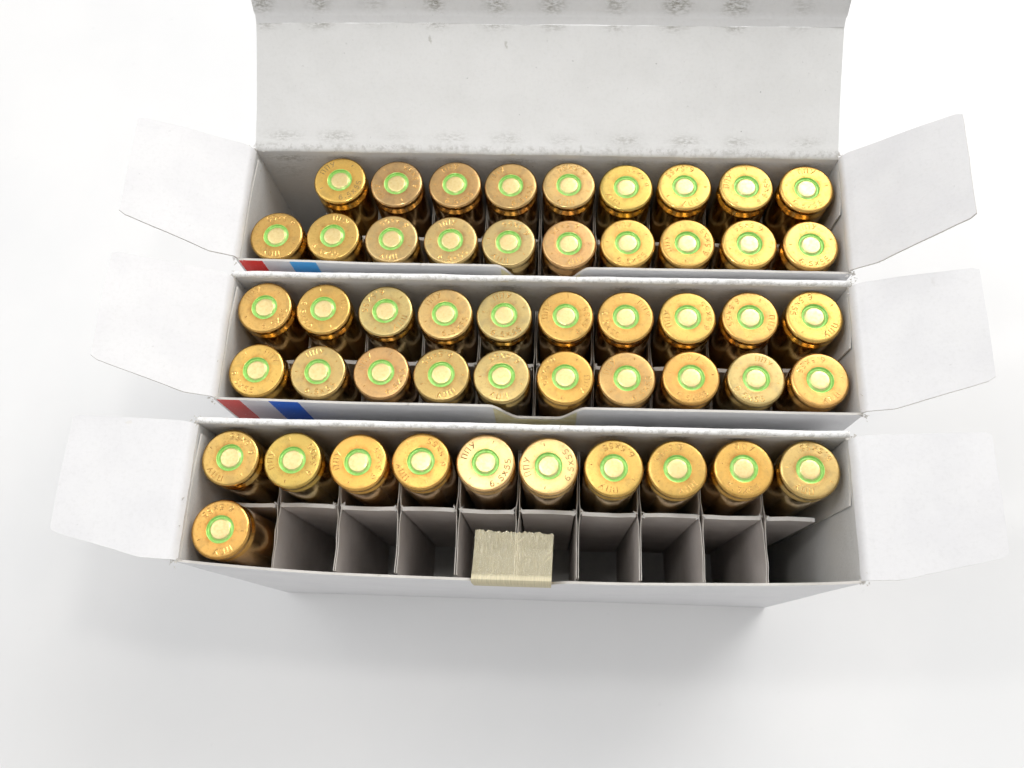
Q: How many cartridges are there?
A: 50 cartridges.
